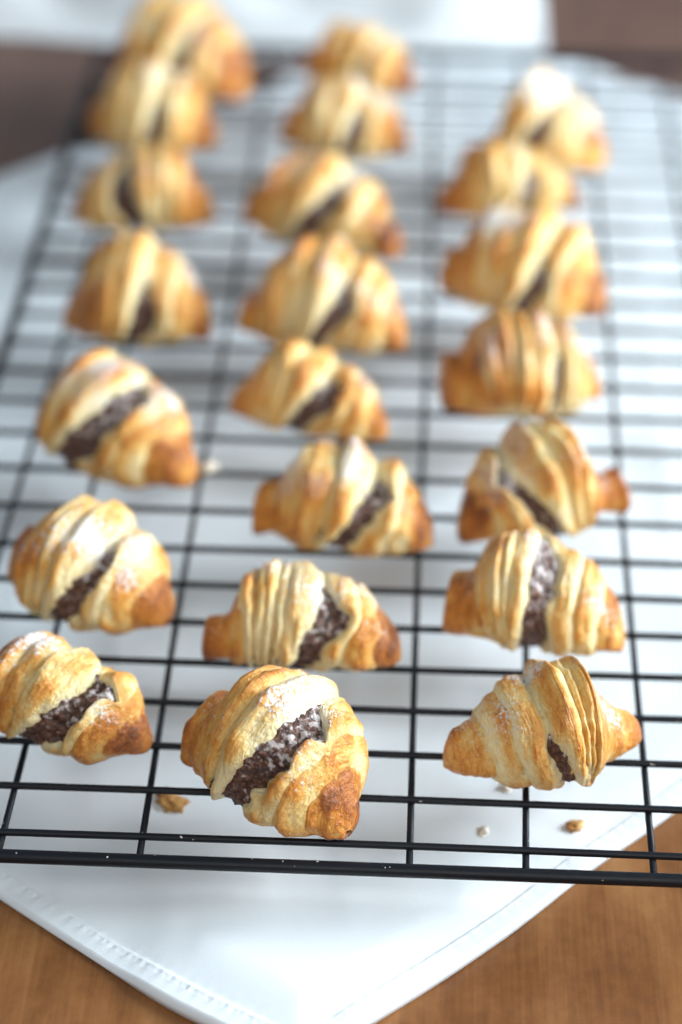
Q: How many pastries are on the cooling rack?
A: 22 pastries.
